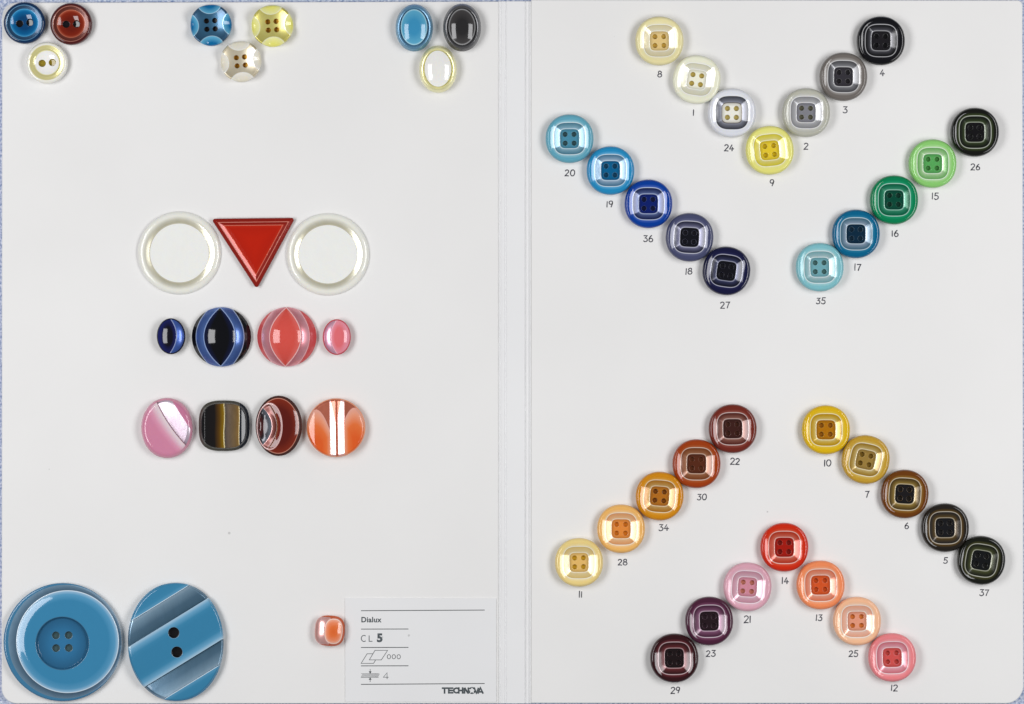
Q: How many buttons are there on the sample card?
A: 57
